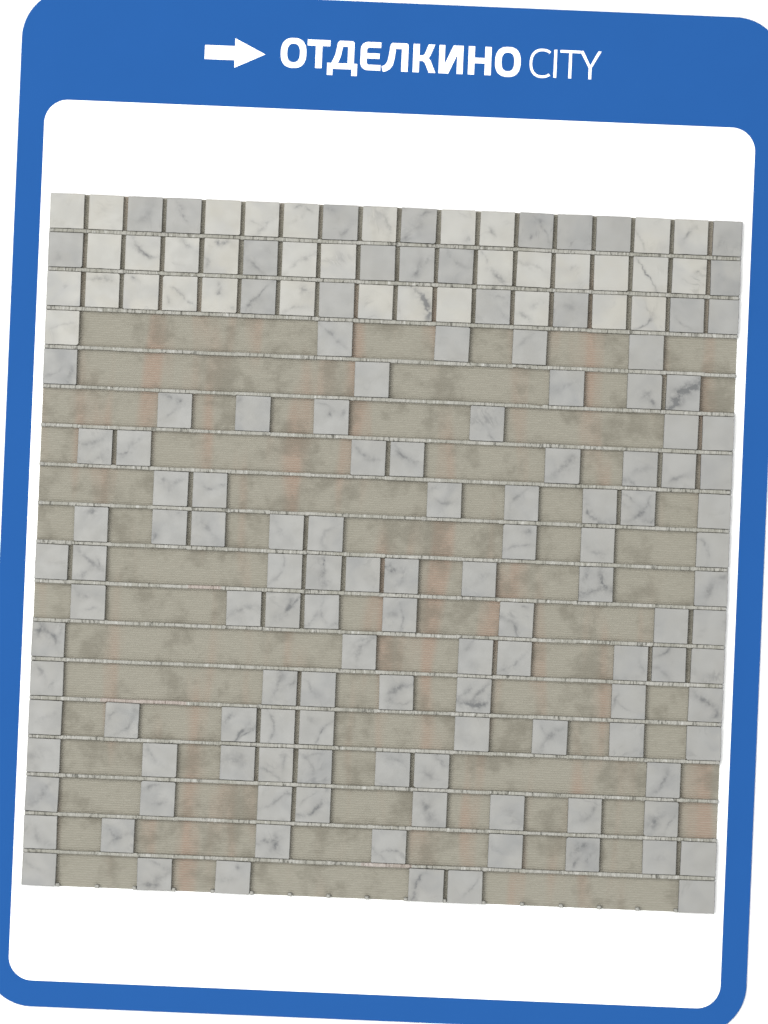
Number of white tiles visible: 35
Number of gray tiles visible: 128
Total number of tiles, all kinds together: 163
